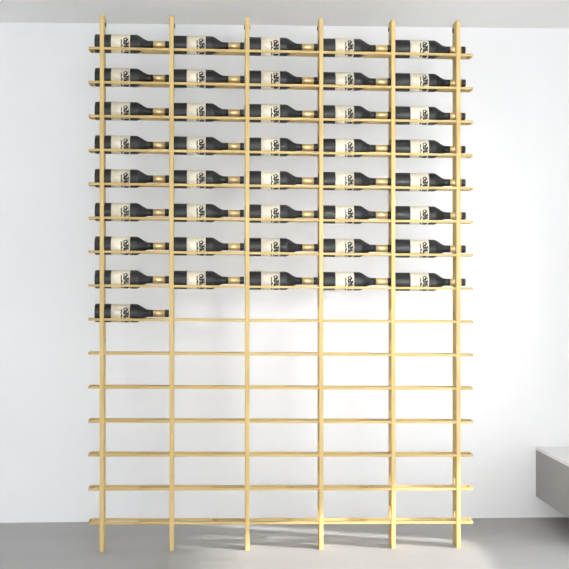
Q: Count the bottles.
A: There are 41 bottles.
